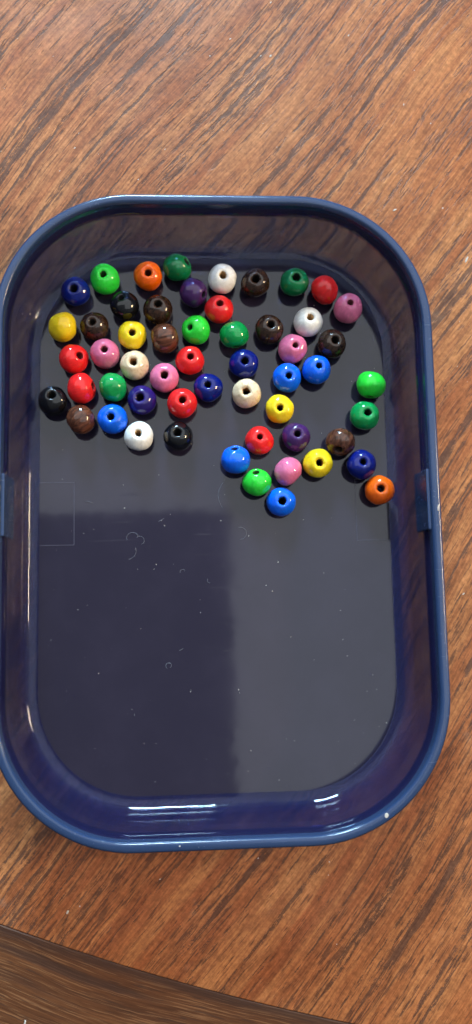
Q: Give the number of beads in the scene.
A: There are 55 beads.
